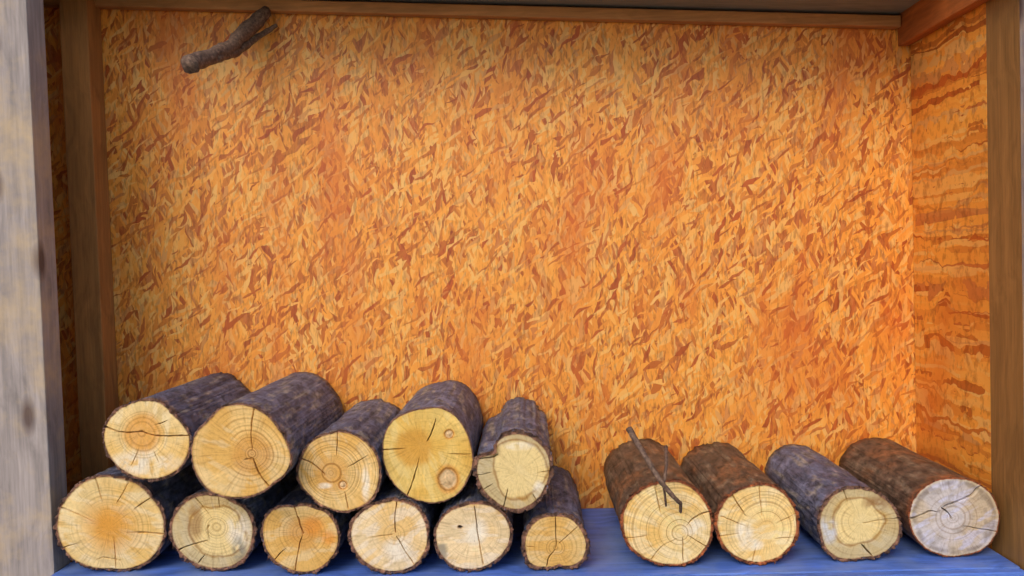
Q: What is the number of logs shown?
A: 15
